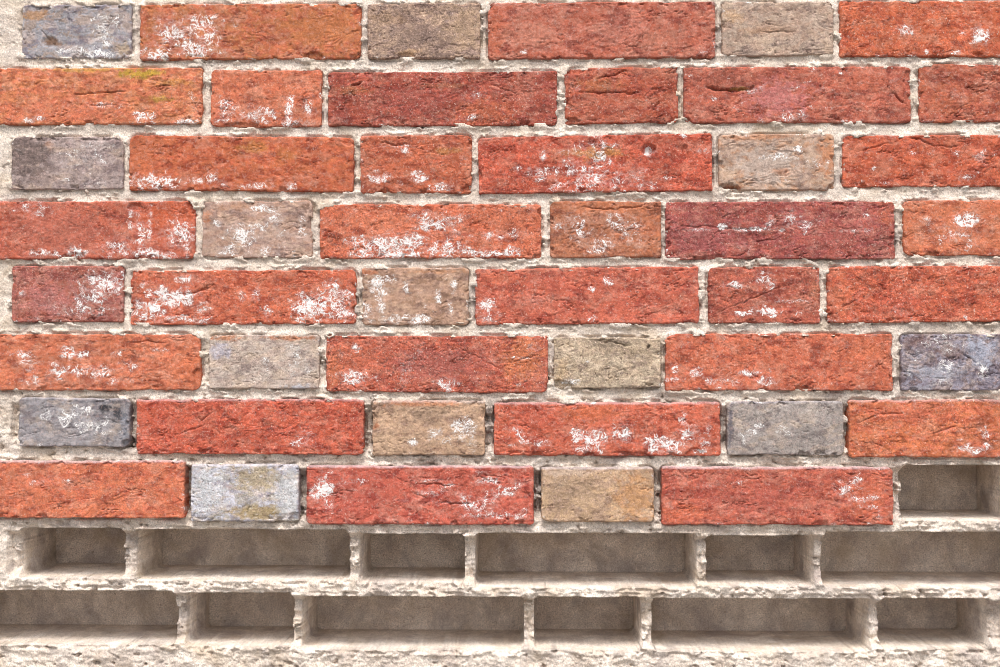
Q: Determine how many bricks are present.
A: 47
